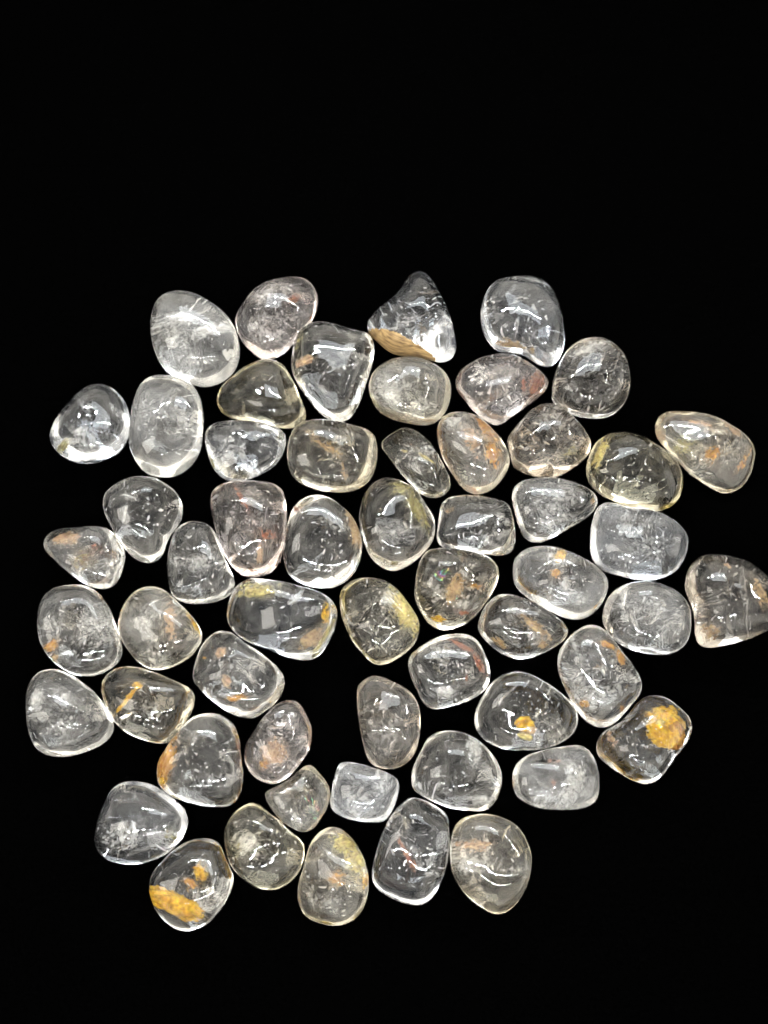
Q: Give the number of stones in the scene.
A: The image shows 56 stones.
